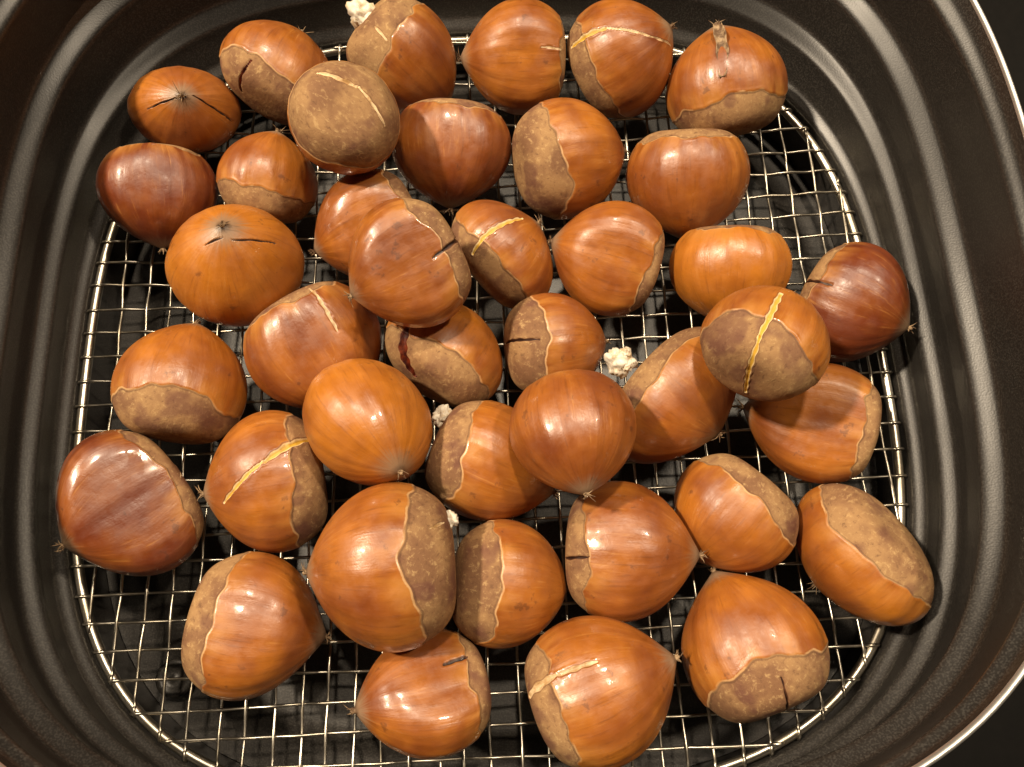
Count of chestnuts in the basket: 40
